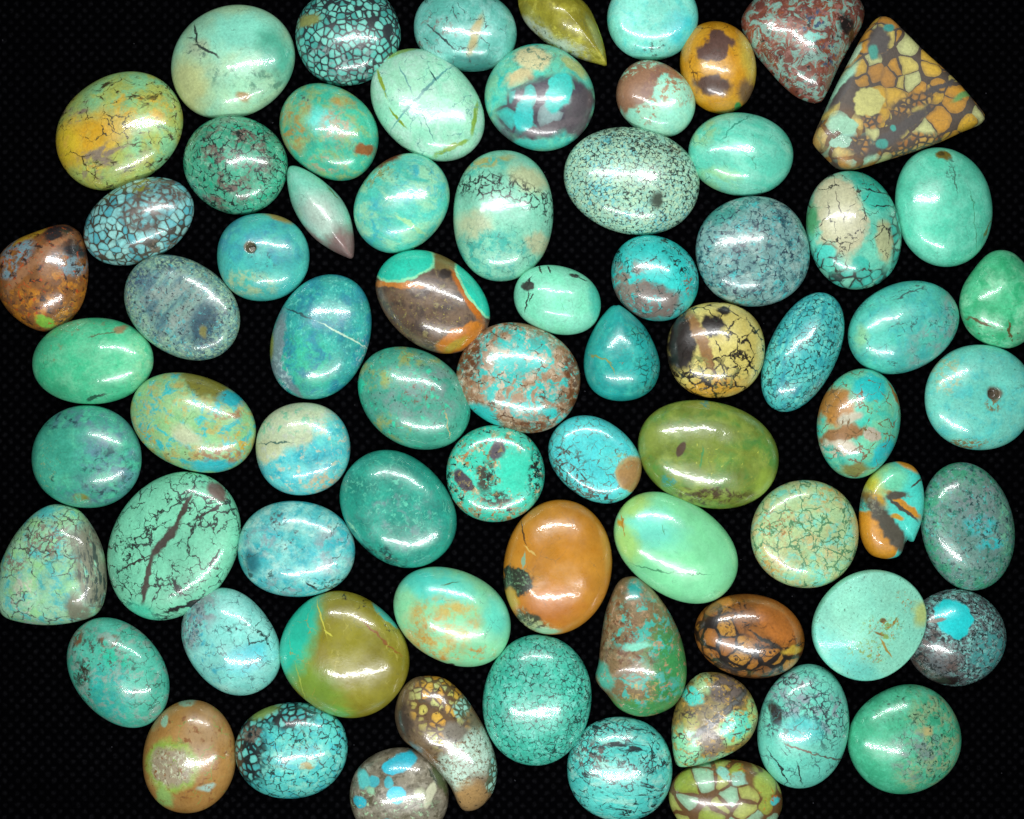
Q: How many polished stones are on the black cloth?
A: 73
